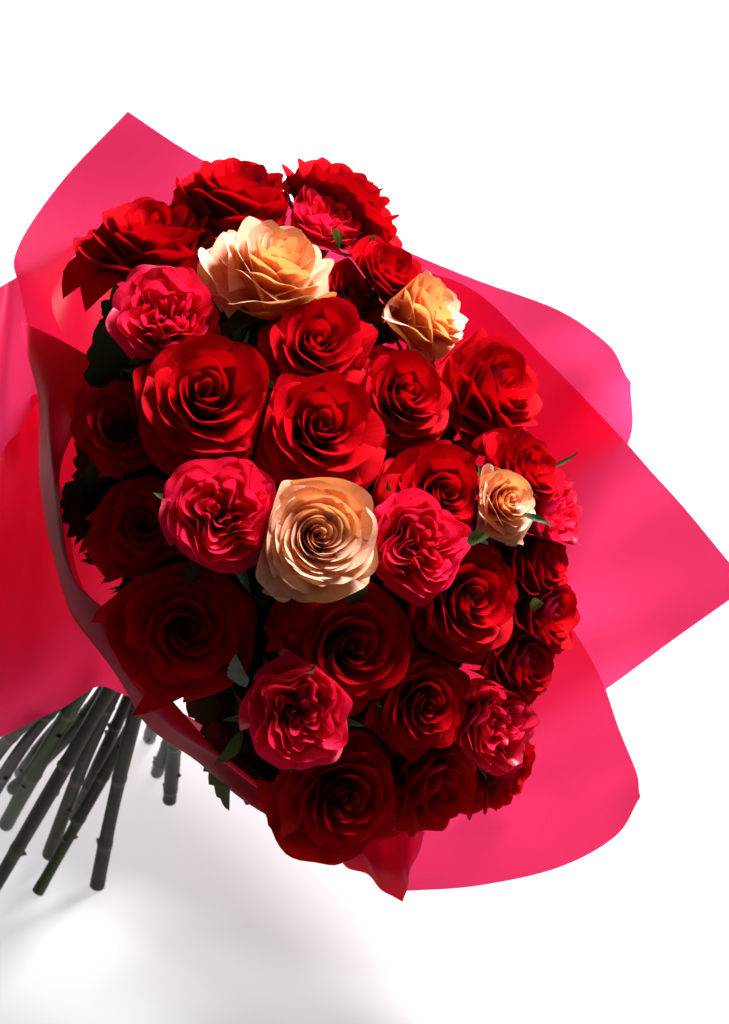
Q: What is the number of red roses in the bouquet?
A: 24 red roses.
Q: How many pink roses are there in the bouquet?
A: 7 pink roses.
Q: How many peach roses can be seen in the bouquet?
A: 4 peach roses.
